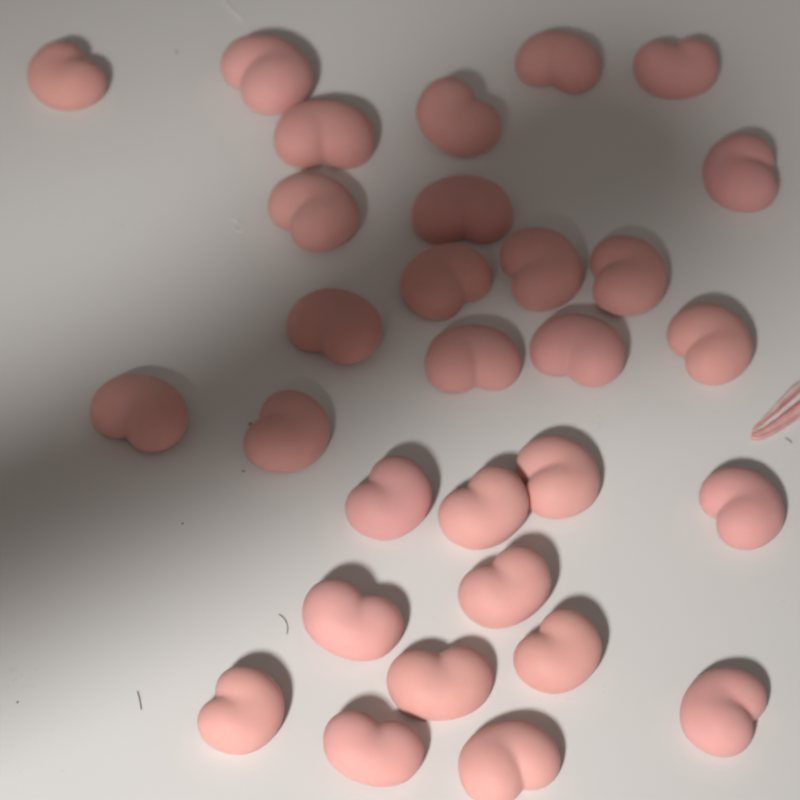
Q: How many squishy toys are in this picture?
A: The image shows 30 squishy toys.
